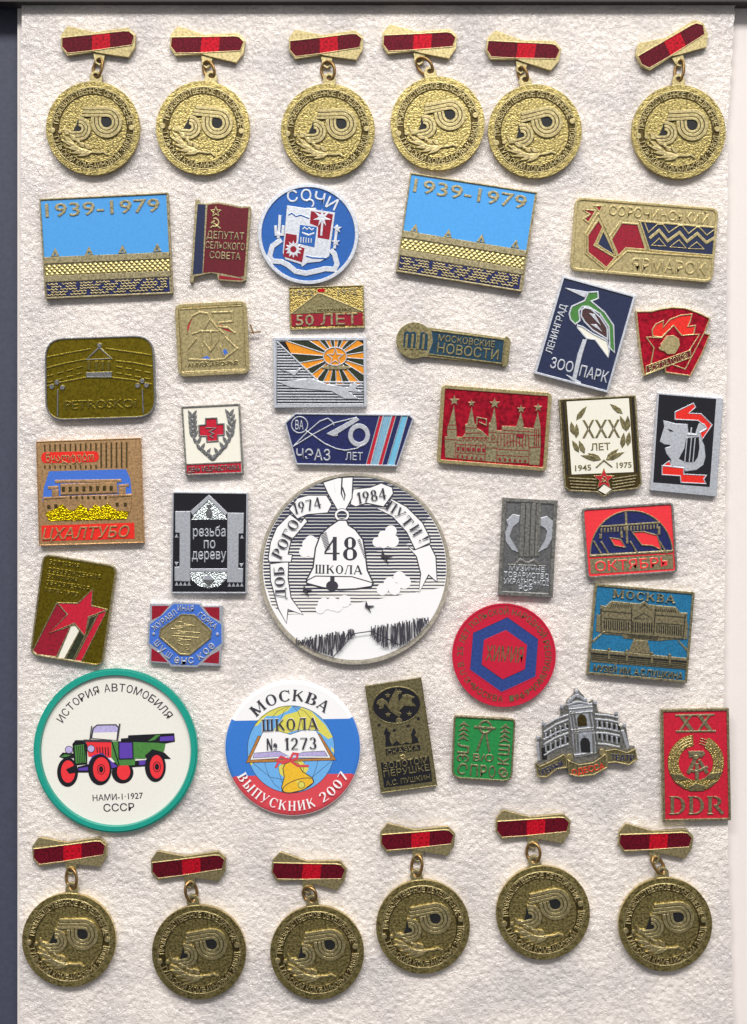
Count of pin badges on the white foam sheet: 32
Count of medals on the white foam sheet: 12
